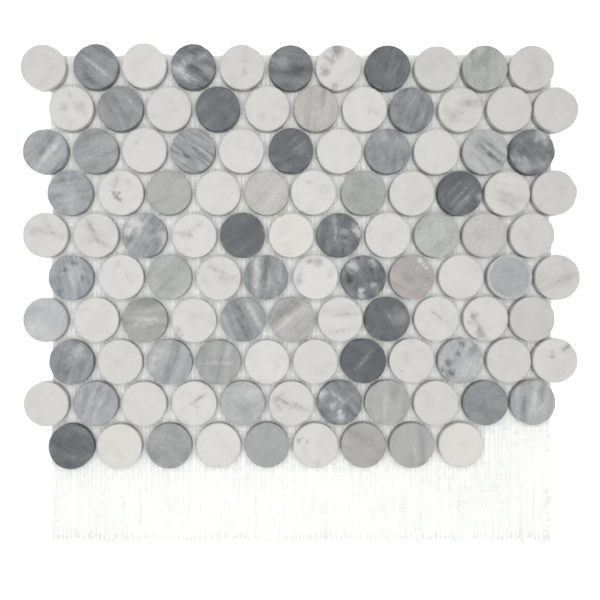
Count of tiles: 108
